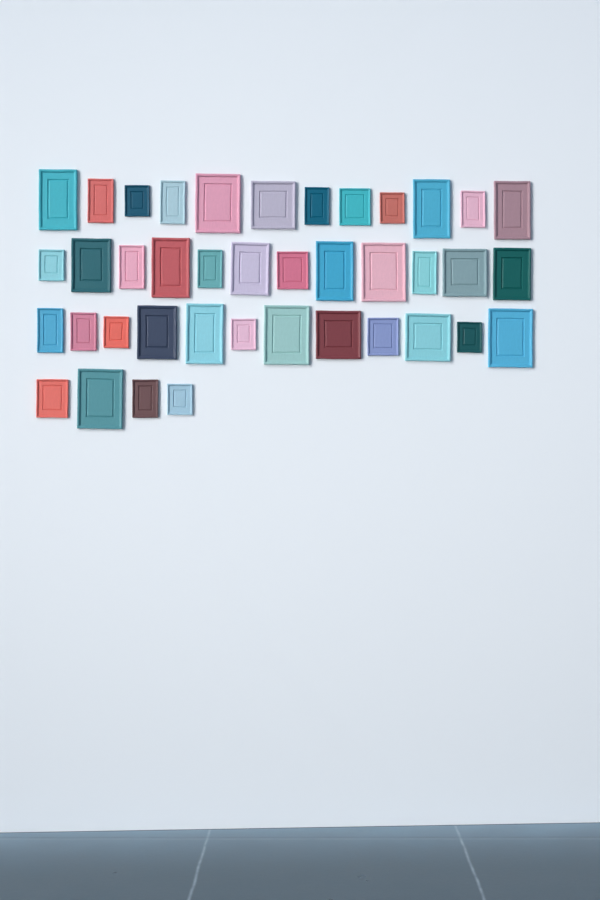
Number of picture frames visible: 40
